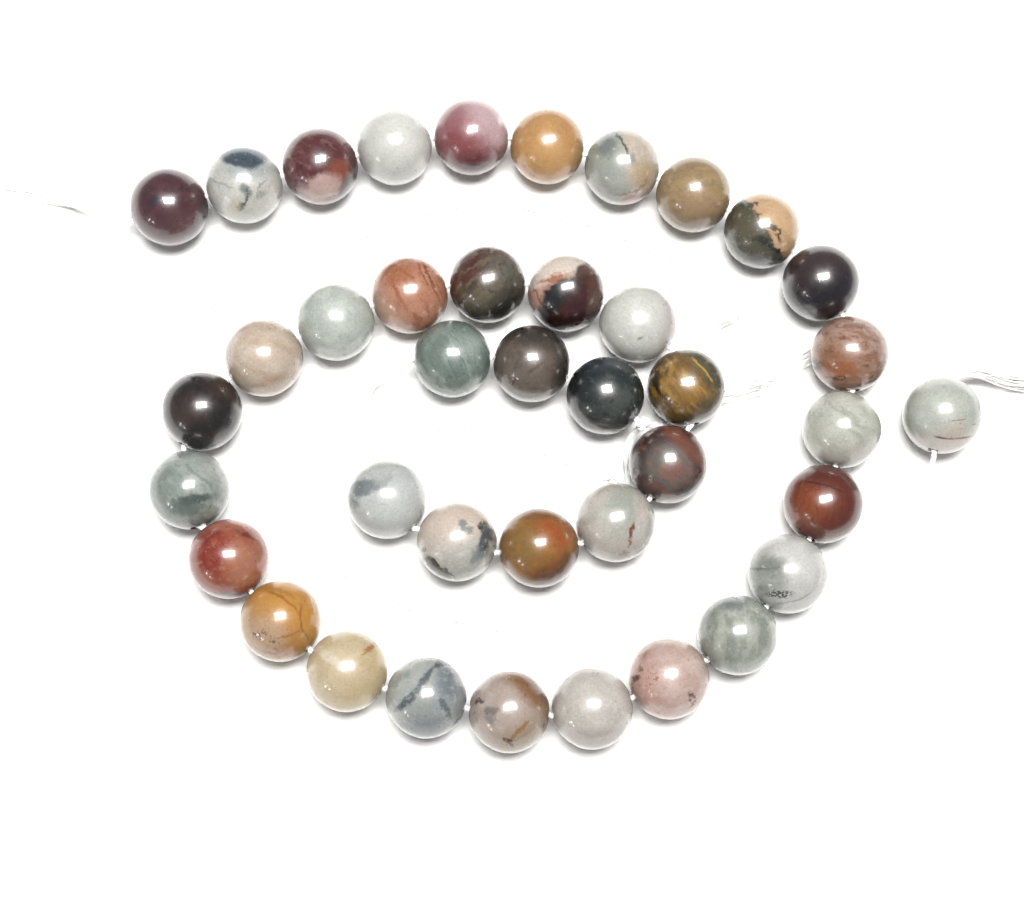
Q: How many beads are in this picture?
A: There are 40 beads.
